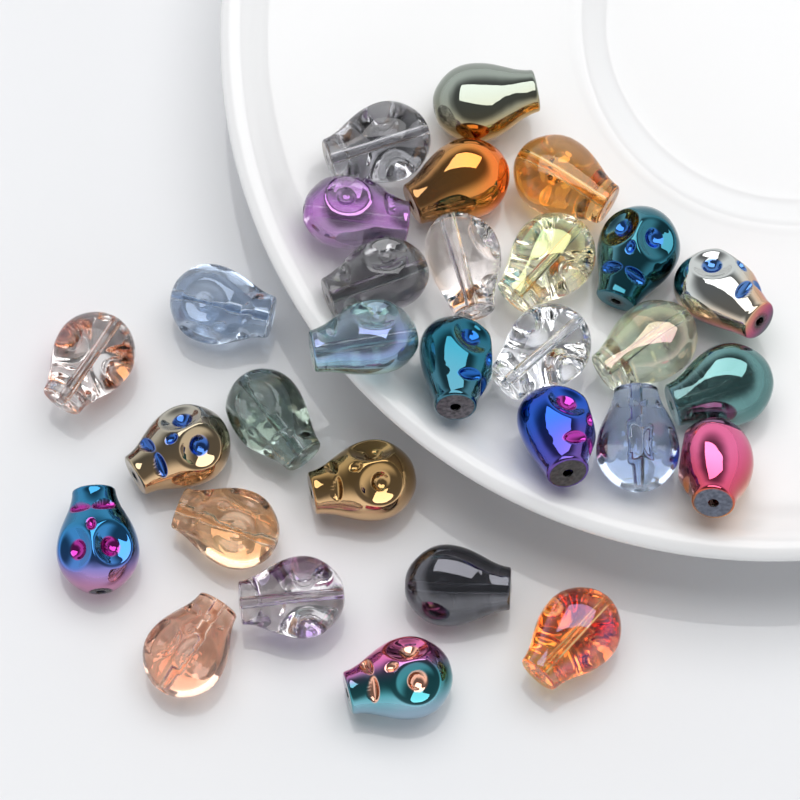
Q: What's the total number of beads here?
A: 30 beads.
